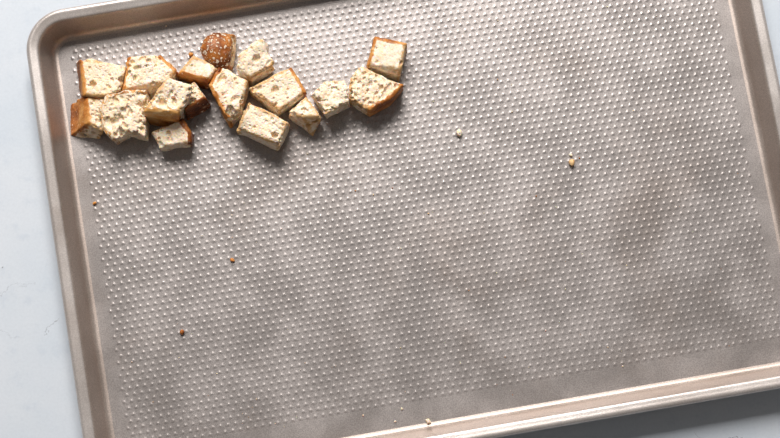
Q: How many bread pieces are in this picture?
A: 17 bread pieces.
